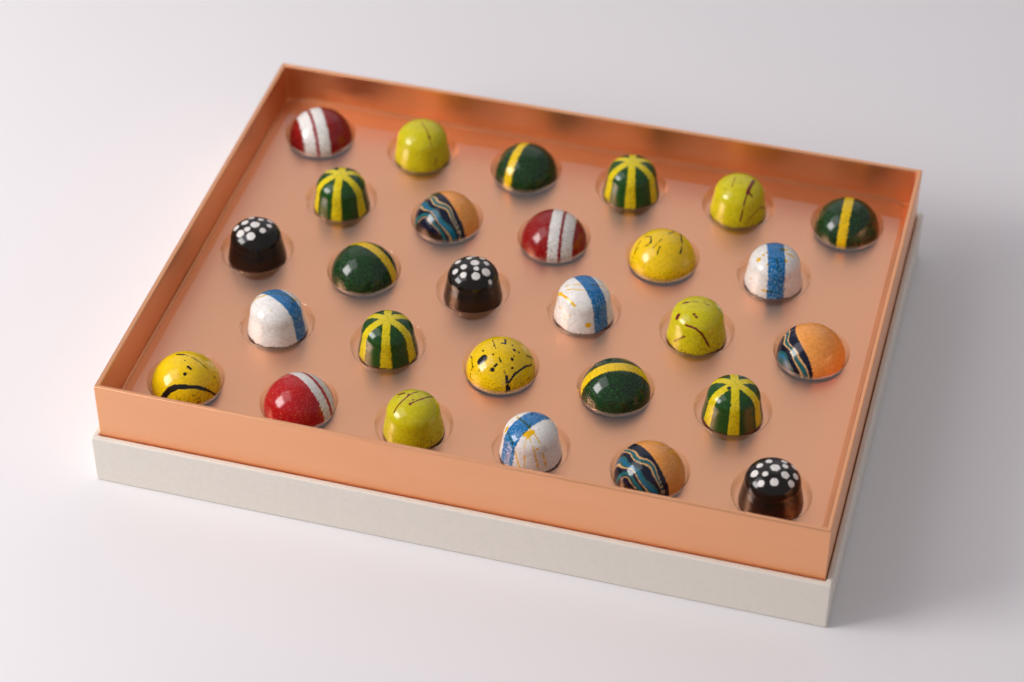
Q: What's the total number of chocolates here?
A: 28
